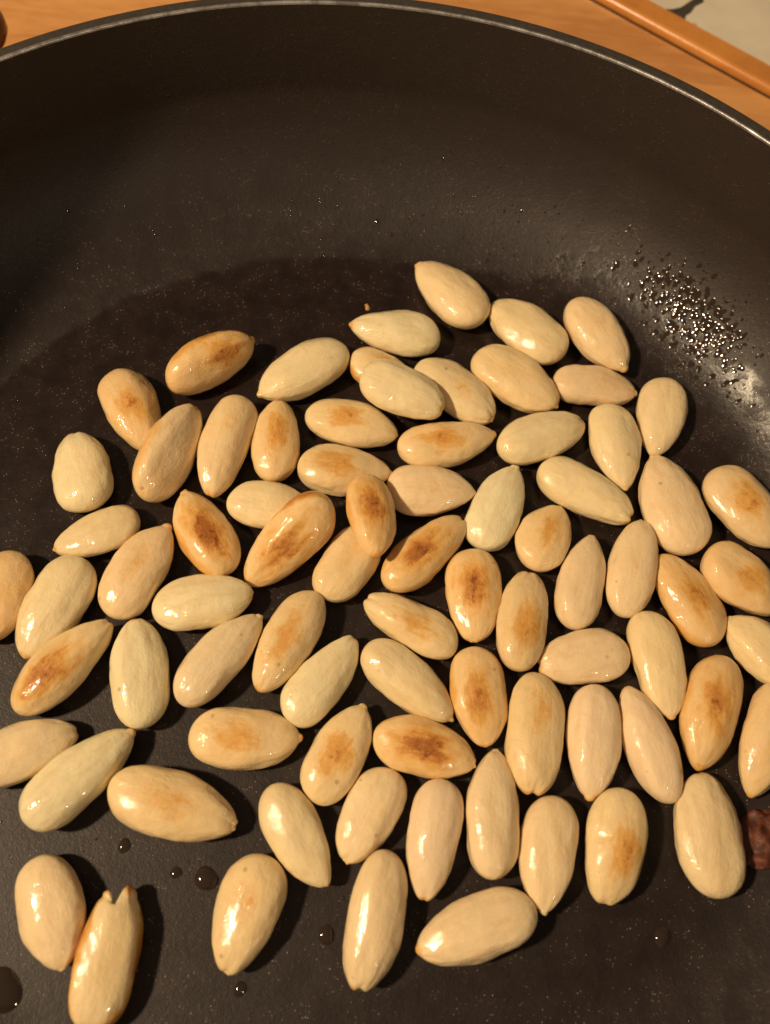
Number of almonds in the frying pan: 79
